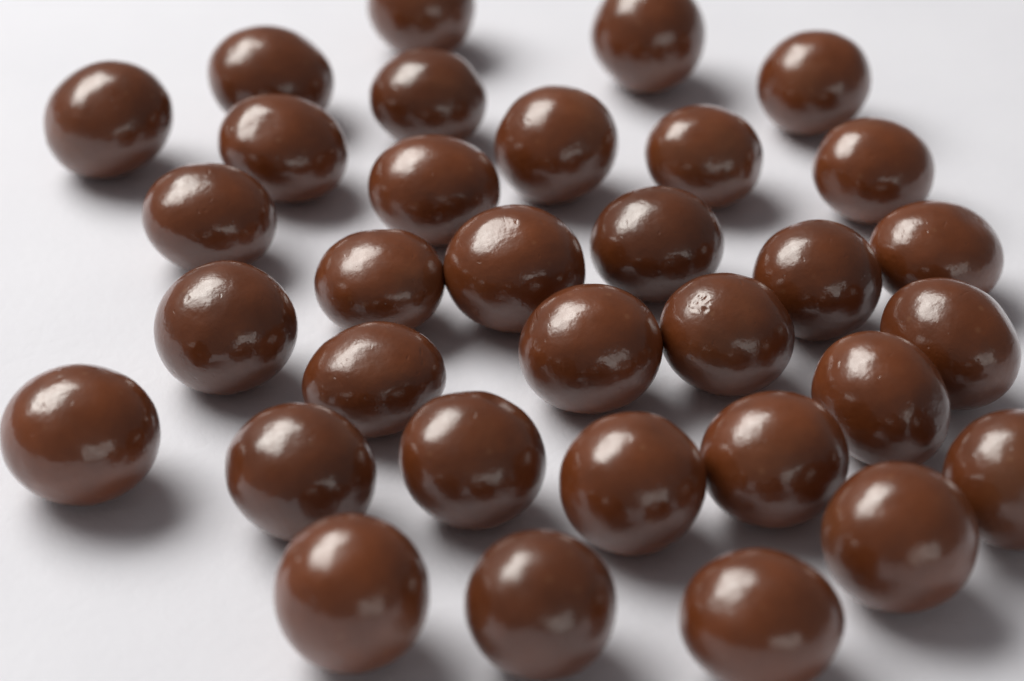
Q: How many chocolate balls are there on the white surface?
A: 33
